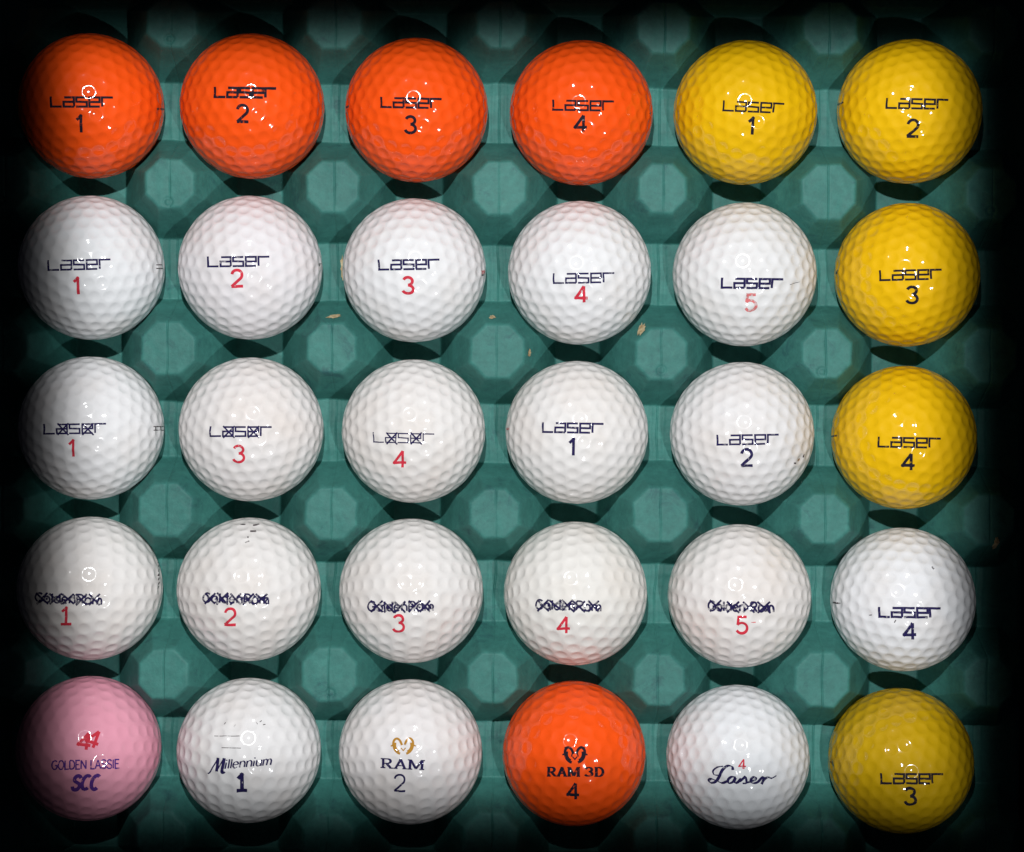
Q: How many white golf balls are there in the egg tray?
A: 19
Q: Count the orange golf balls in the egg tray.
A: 5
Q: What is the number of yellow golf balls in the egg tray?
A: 5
